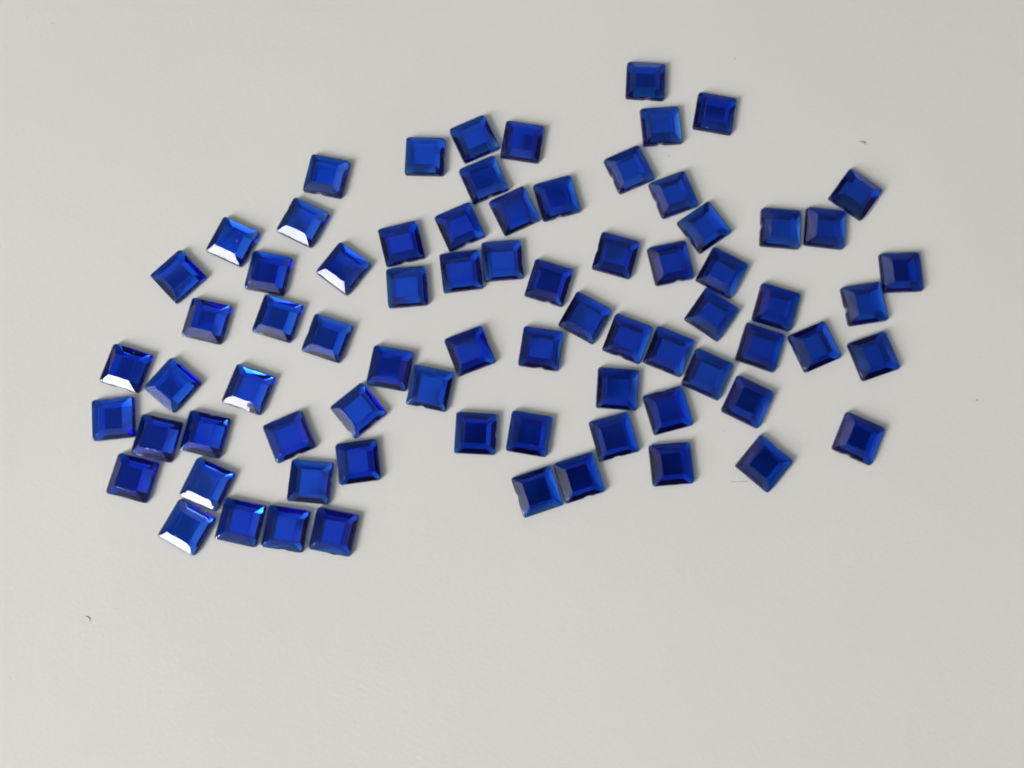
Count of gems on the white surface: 75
